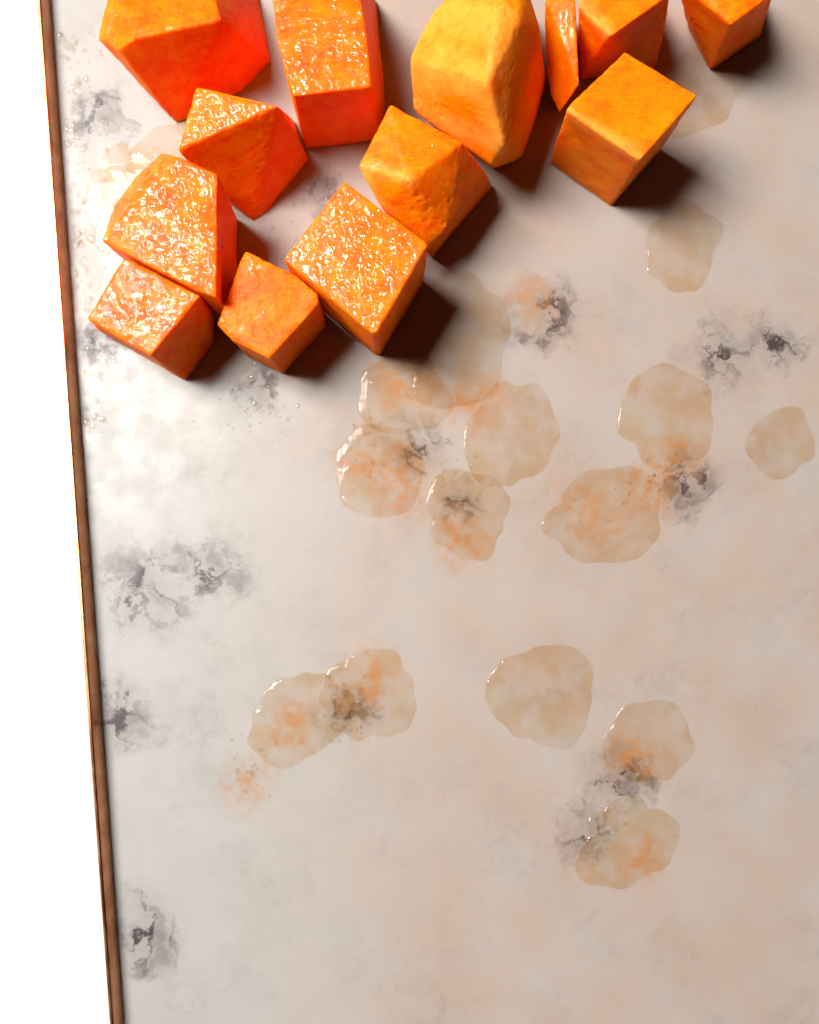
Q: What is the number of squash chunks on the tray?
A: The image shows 13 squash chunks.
